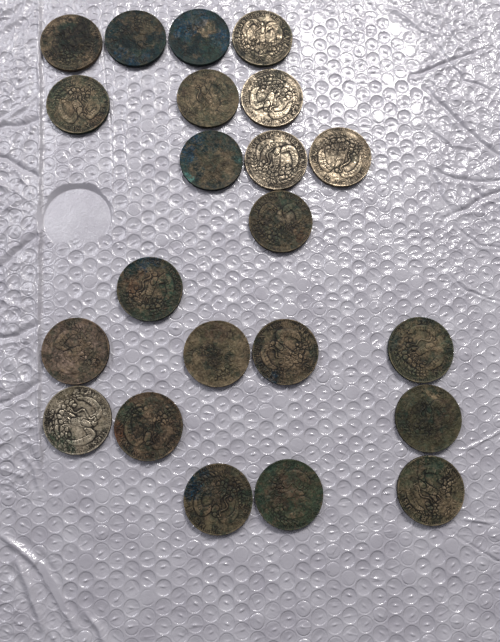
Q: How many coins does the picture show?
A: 22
